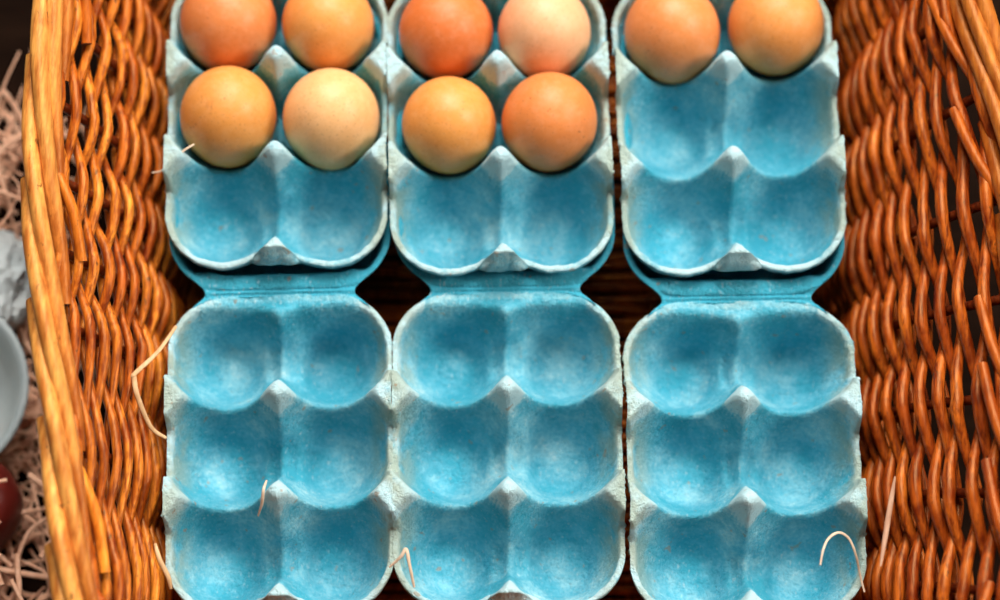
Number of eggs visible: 10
